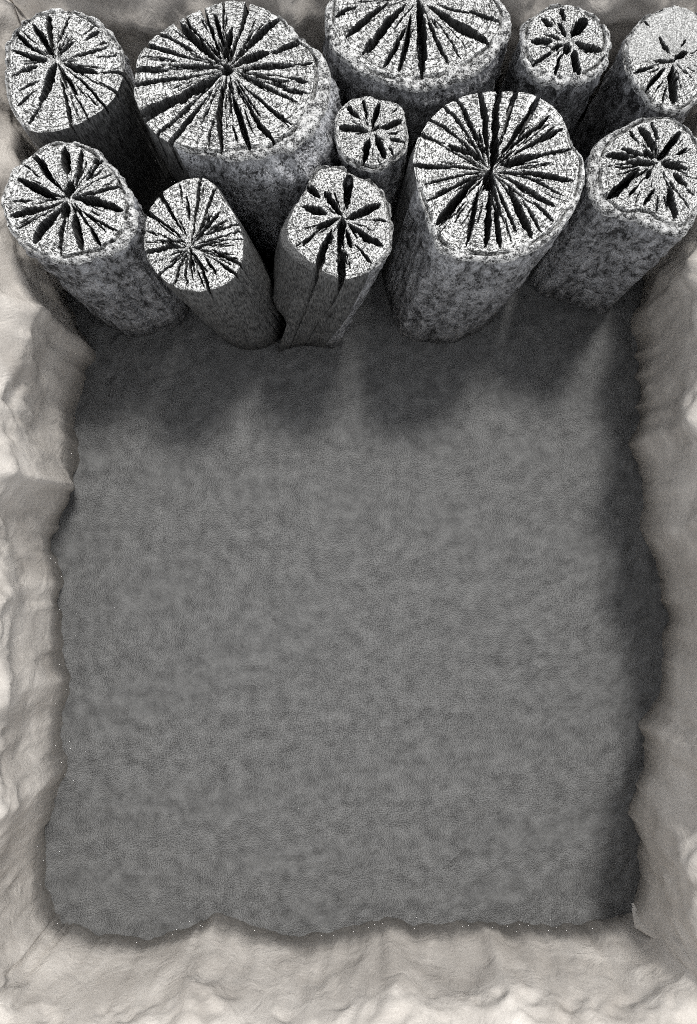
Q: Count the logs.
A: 11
